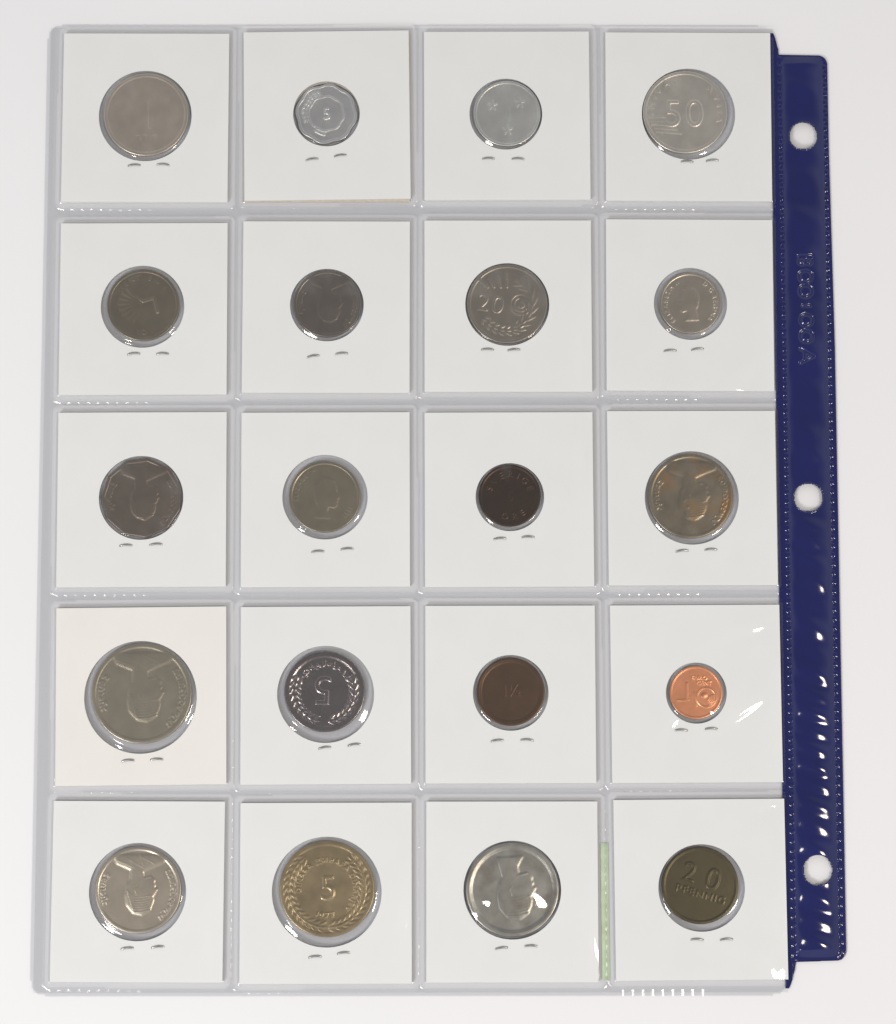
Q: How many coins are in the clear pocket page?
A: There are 20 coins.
